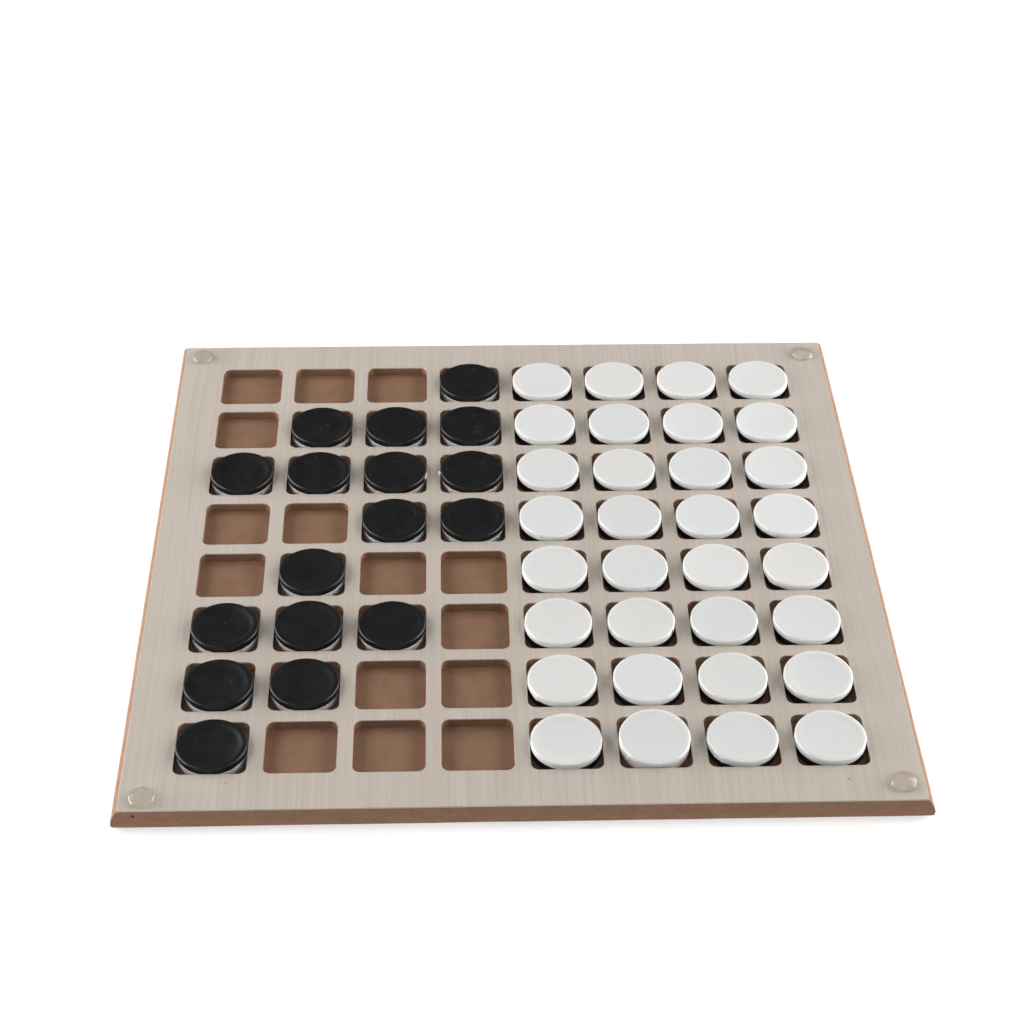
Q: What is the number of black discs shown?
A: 17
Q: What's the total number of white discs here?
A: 32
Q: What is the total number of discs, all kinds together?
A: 49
